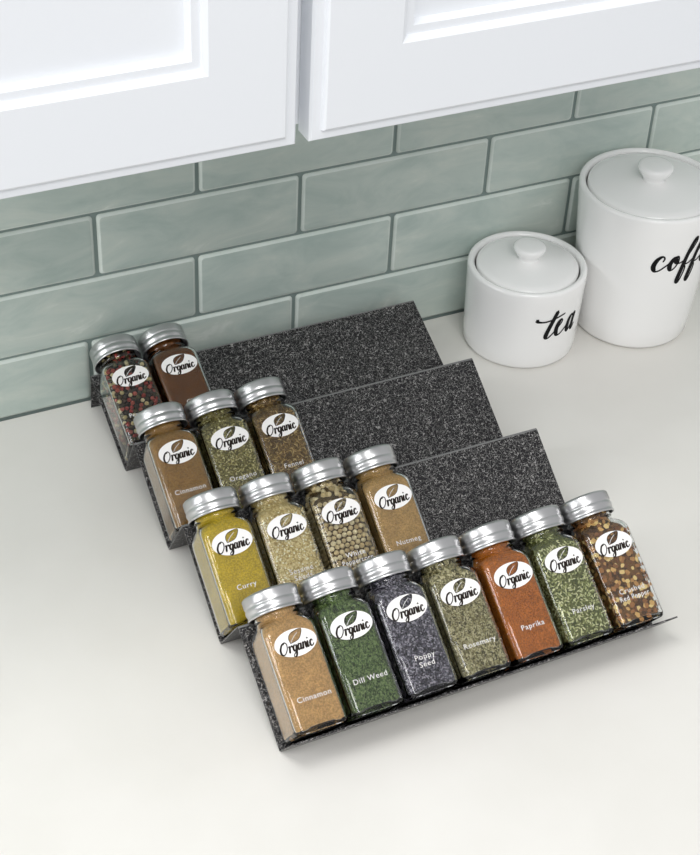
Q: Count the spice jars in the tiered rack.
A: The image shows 16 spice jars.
